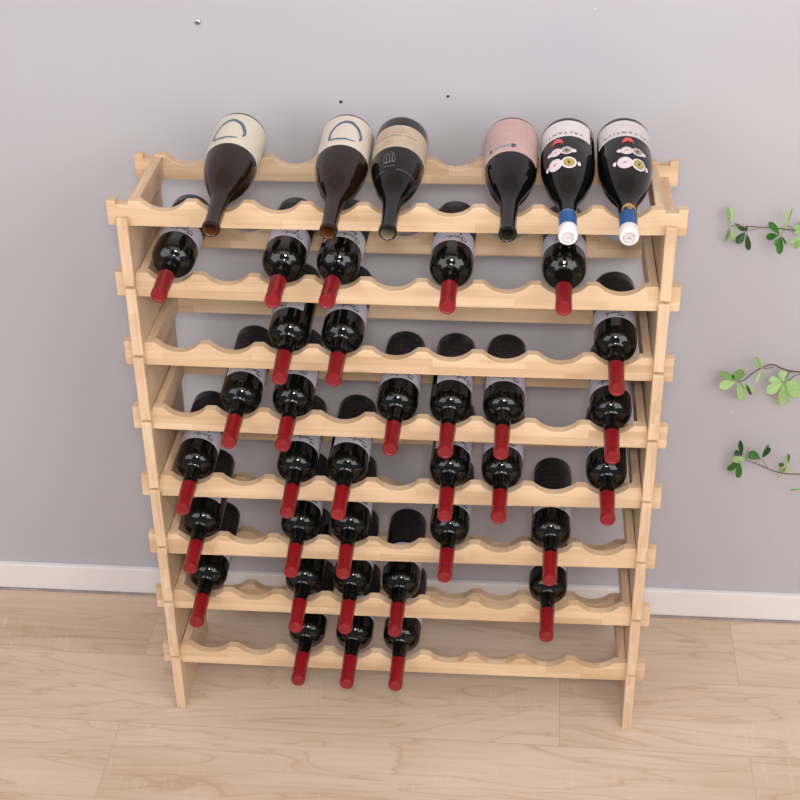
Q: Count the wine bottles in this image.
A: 39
